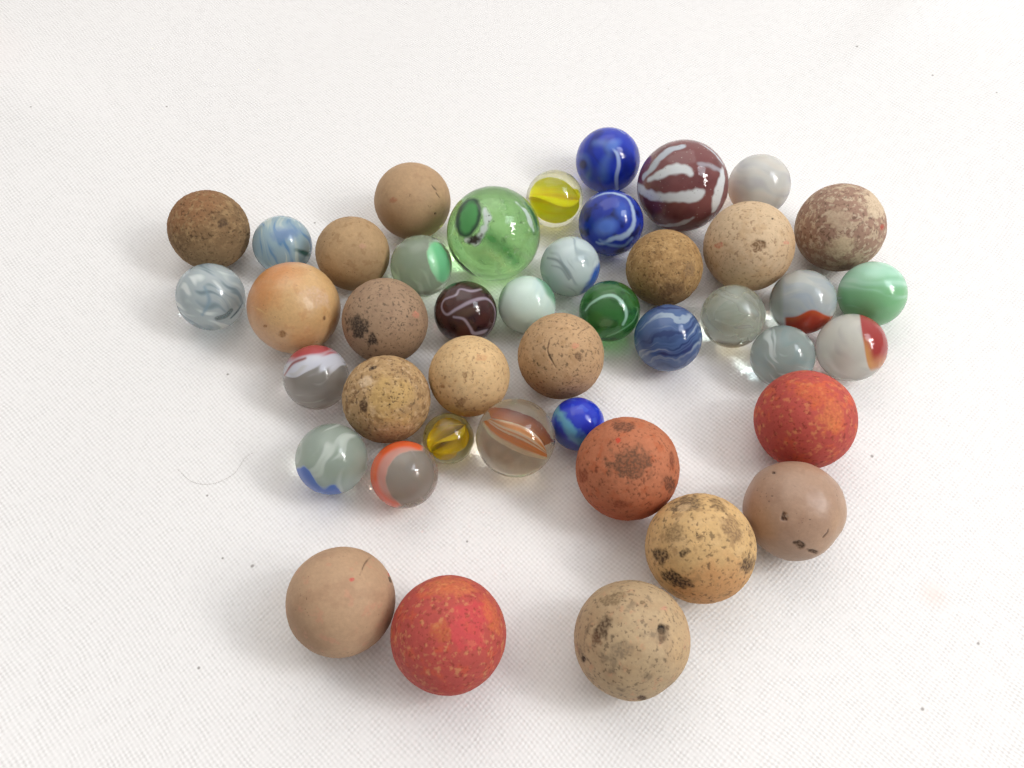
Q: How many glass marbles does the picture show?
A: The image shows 25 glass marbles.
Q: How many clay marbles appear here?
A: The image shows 18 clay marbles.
